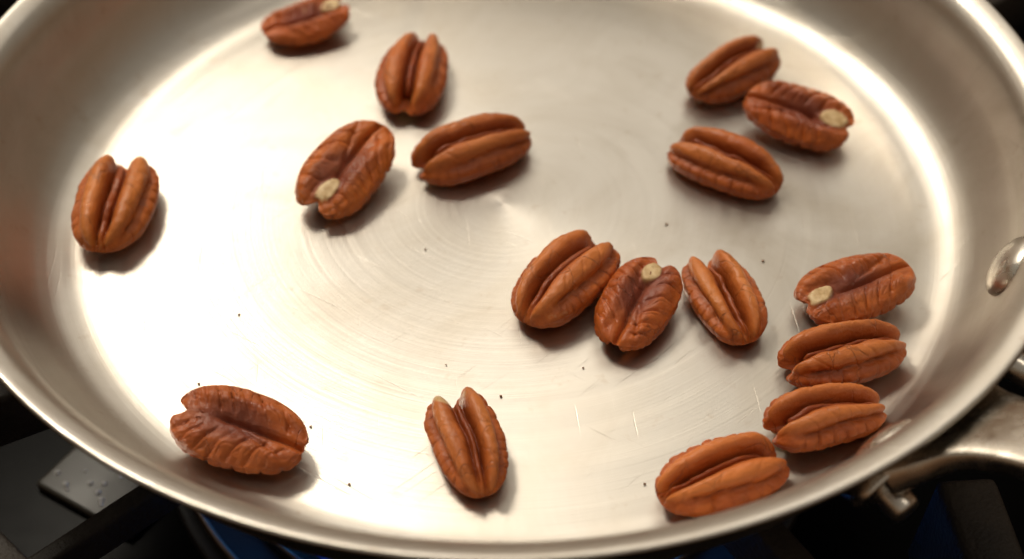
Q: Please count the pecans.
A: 17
